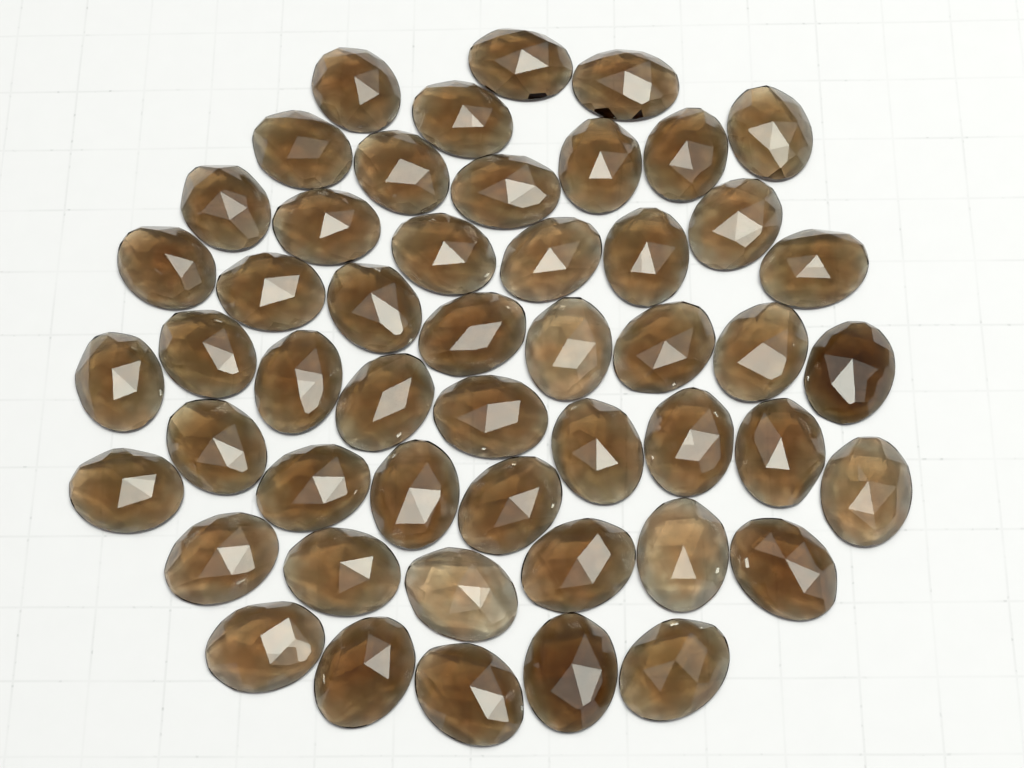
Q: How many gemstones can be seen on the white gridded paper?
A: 50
